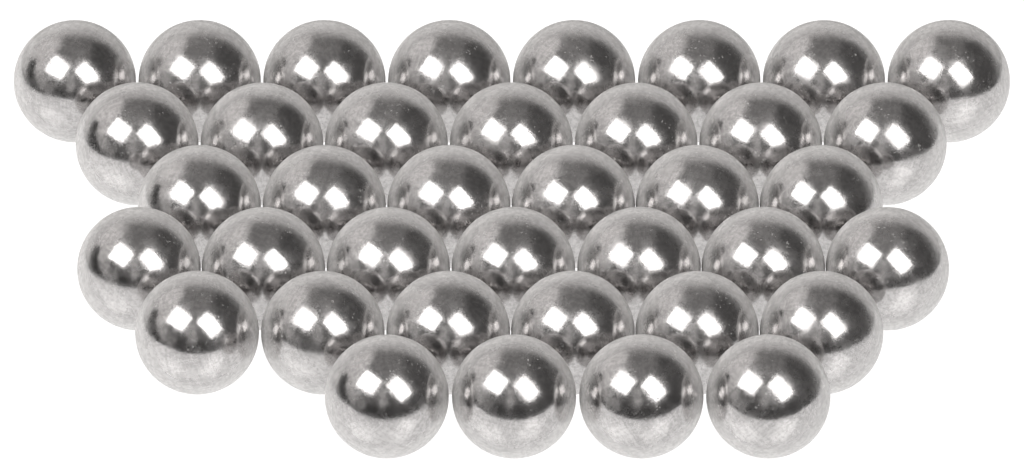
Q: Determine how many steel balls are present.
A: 38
